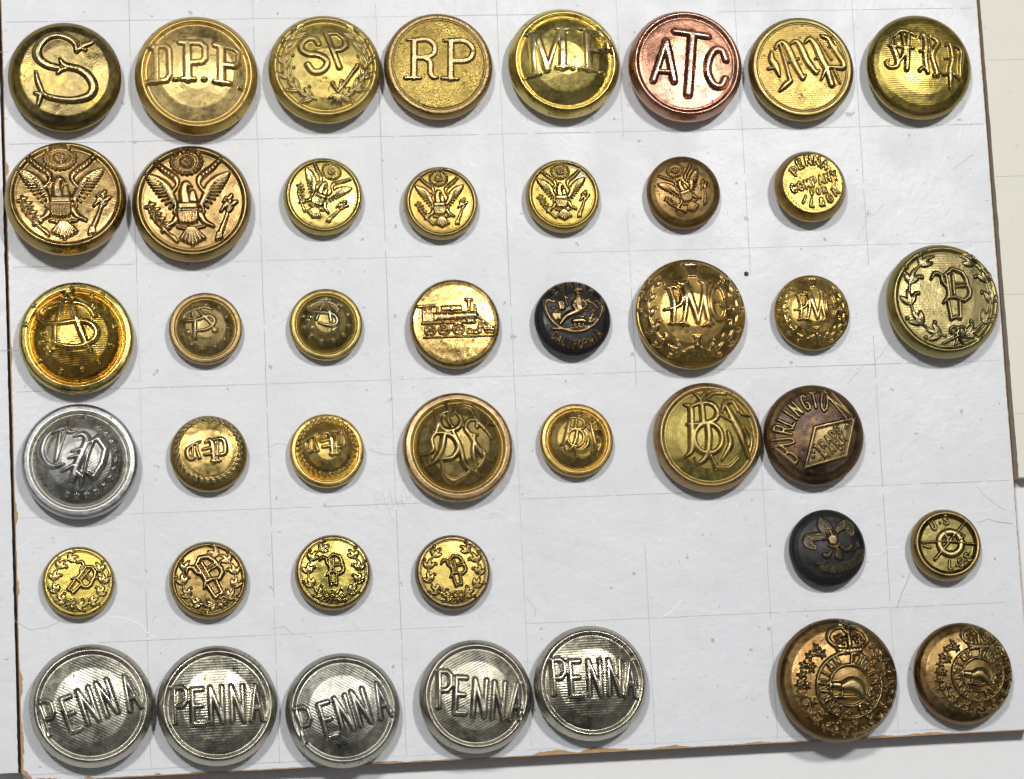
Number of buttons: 43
